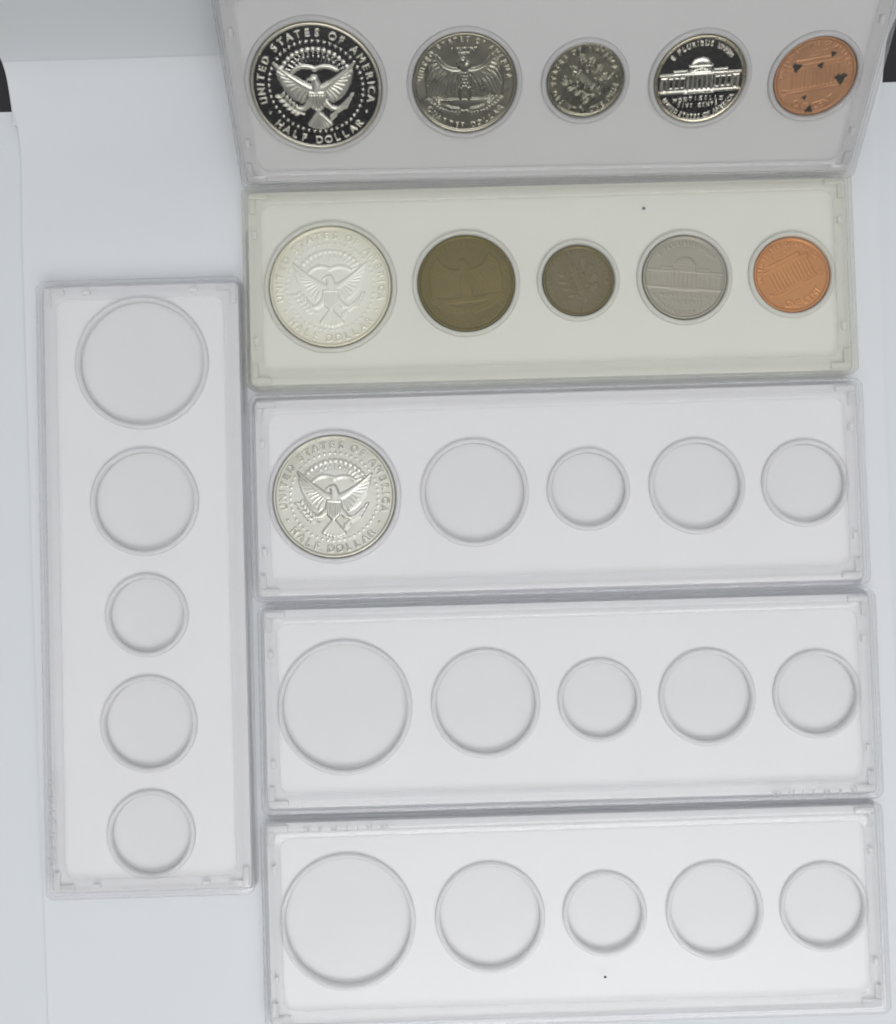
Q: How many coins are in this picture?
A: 11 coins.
